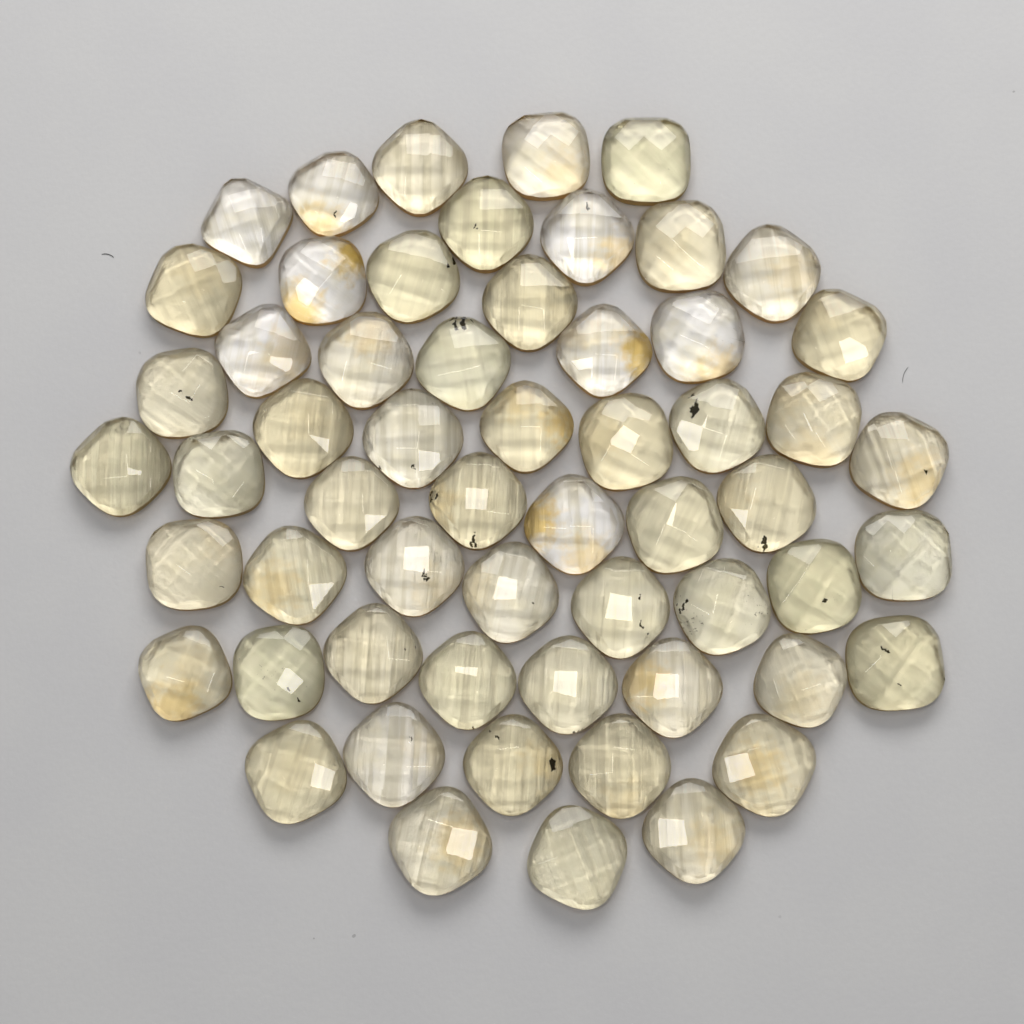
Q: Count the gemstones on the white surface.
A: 58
